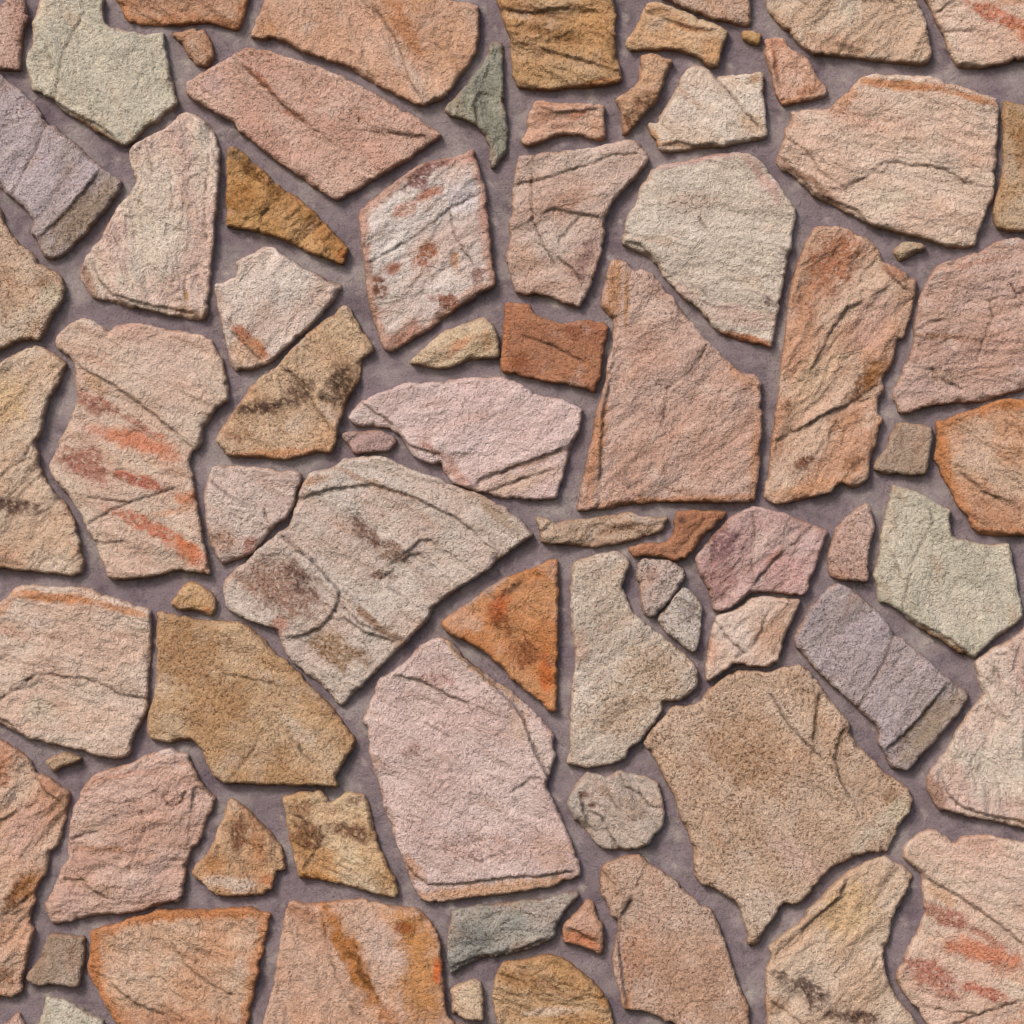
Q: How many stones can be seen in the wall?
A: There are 77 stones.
